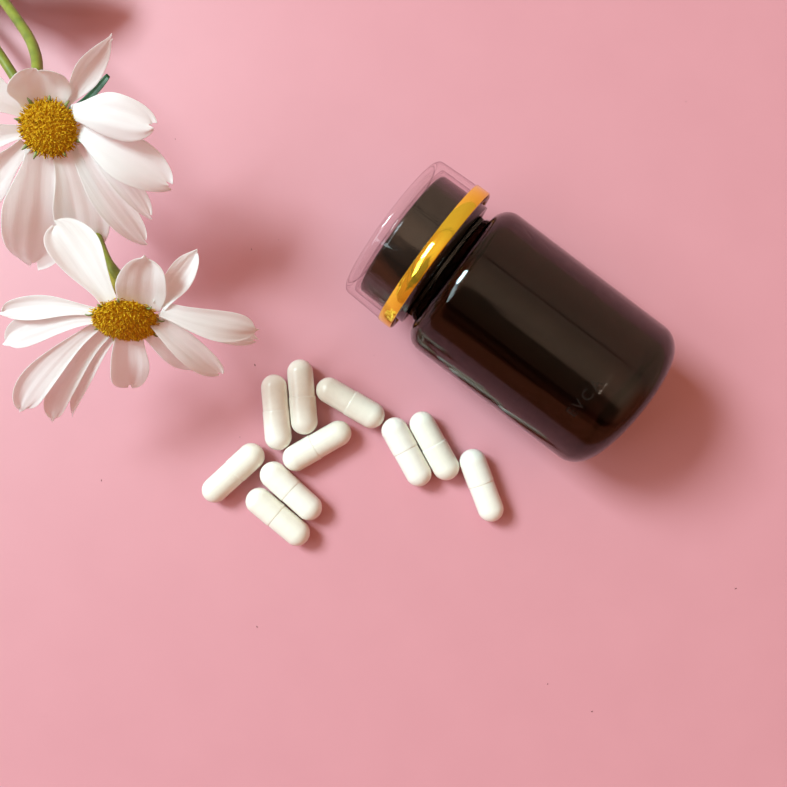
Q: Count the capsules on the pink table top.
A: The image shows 10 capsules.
